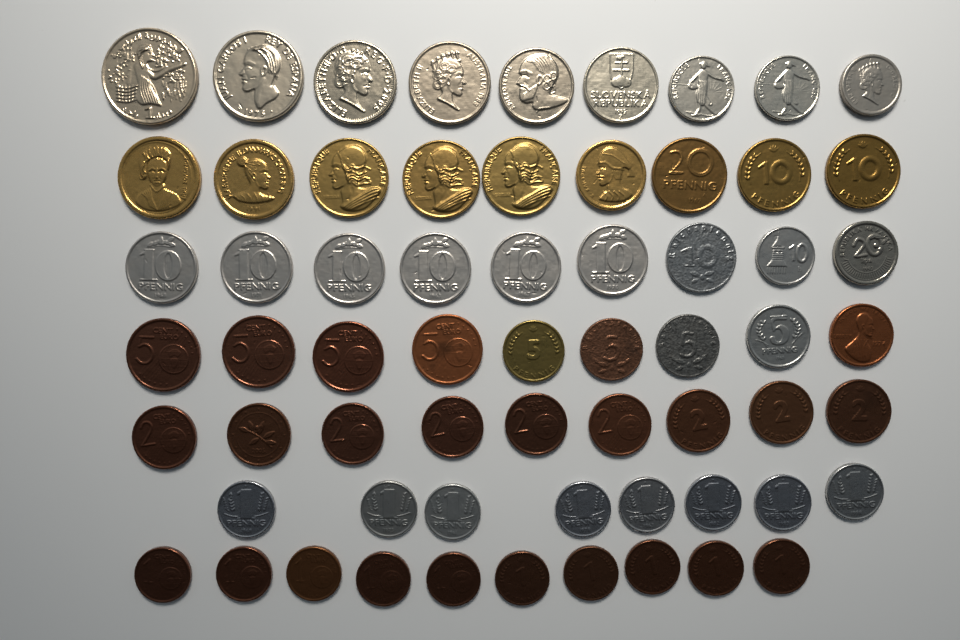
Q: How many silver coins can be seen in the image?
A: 28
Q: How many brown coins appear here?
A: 25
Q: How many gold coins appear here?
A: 10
